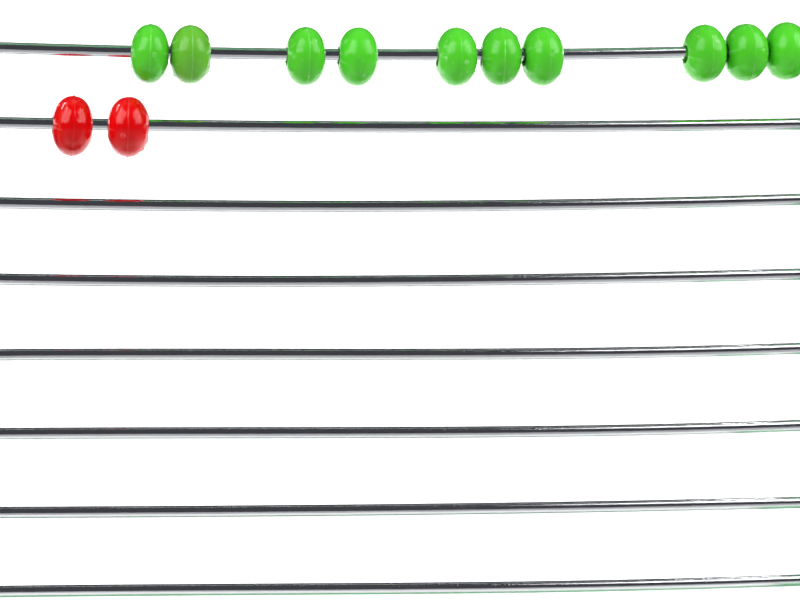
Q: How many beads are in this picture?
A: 12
